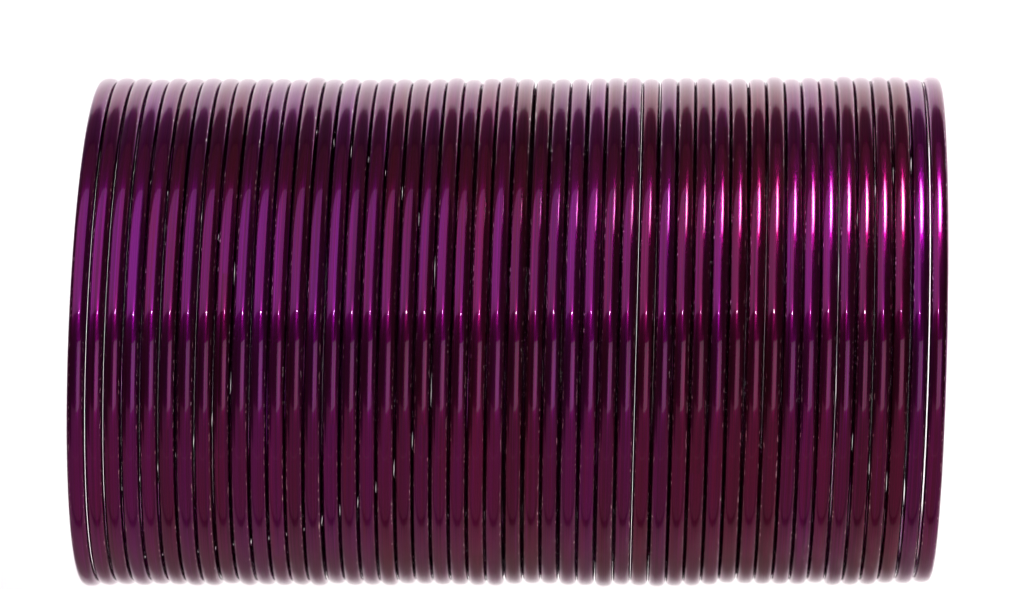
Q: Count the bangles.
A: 48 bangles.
